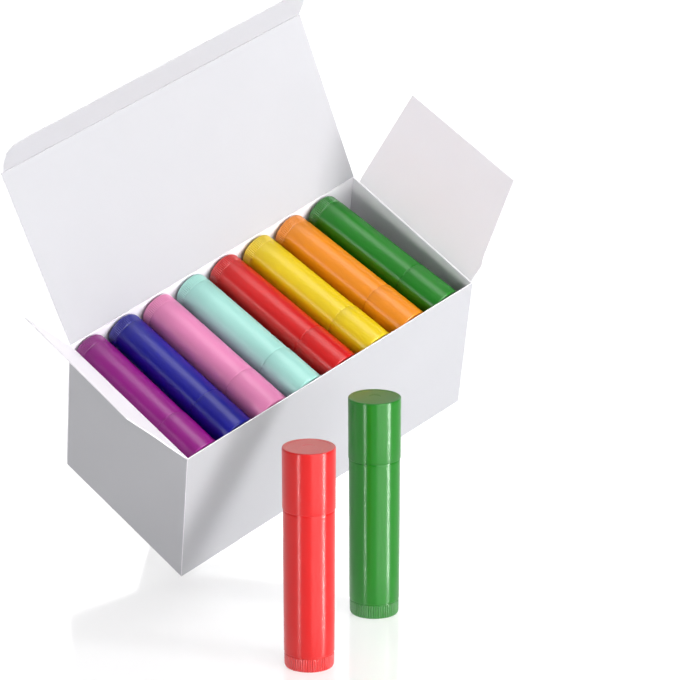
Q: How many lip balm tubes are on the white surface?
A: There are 10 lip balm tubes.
